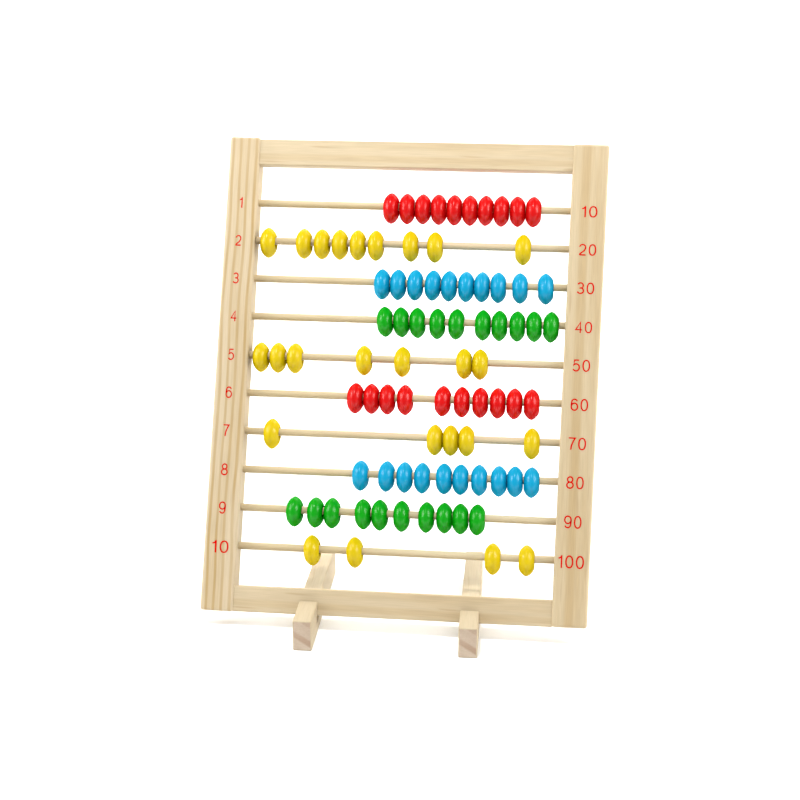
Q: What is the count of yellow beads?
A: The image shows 25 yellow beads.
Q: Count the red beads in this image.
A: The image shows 20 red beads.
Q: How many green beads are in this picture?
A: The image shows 20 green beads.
